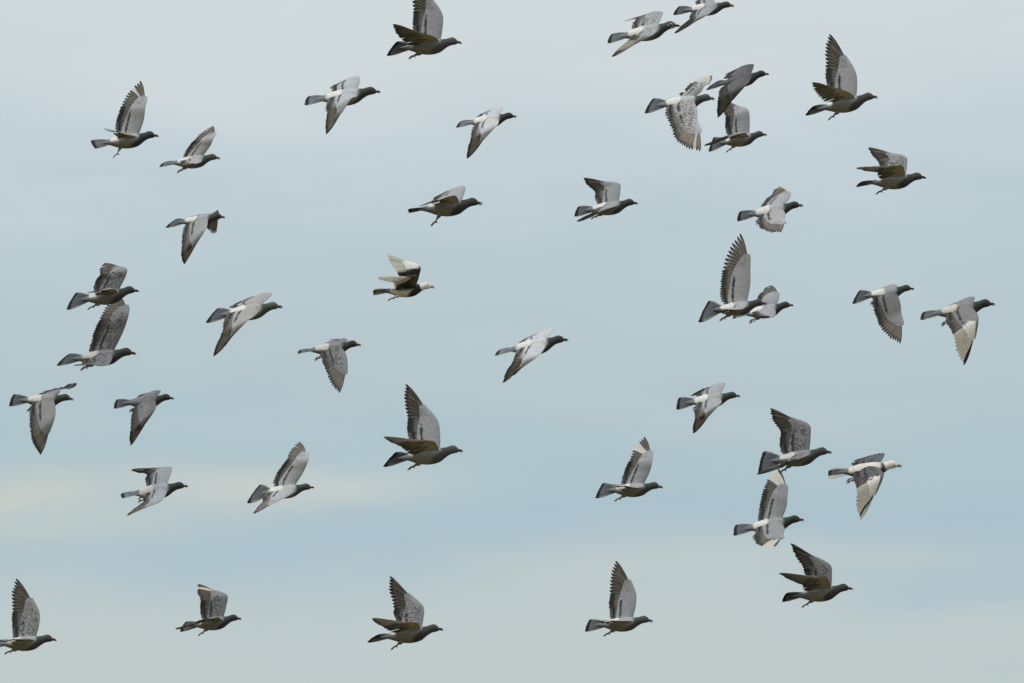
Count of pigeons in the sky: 41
